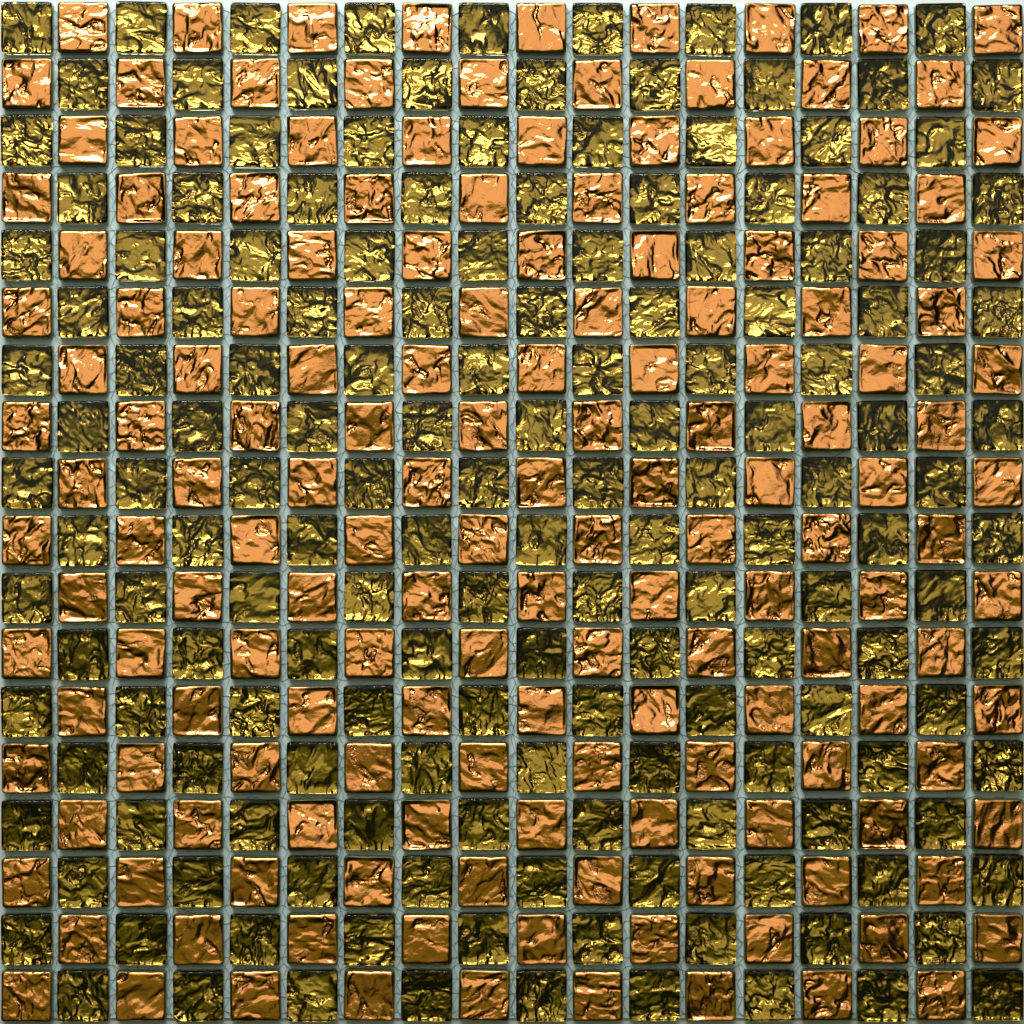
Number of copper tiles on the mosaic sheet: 162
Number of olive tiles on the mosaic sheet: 162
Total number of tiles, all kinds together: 324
